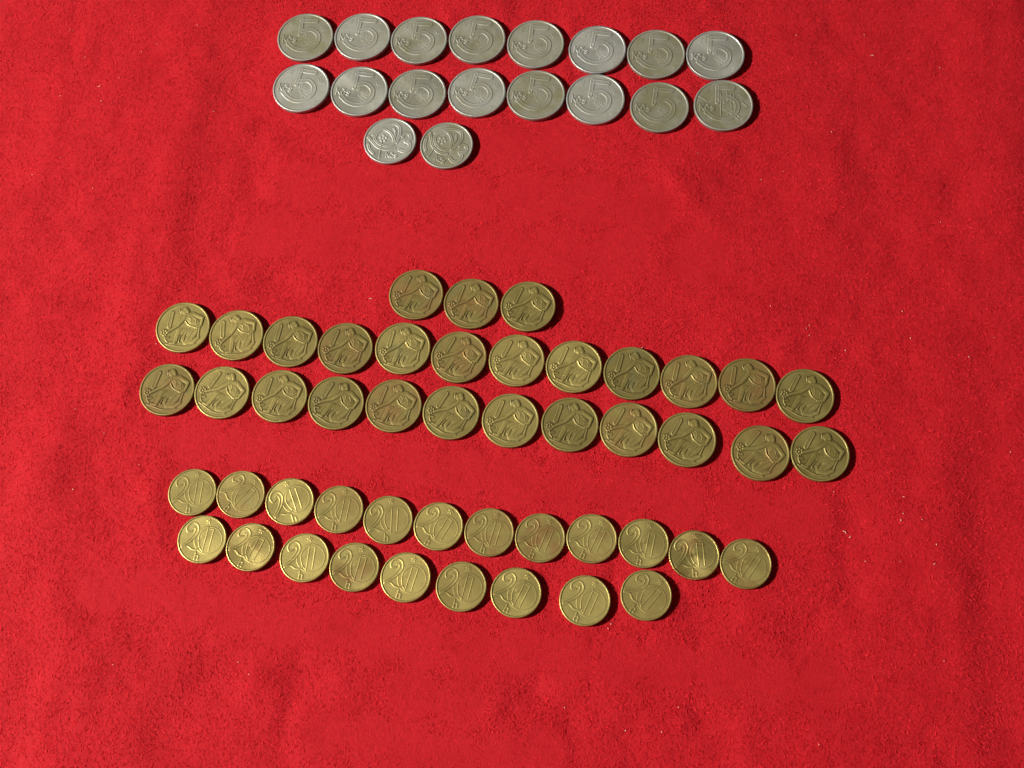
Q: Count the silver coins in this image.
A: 18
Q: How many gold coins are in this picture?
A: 48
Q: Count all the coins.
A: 66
